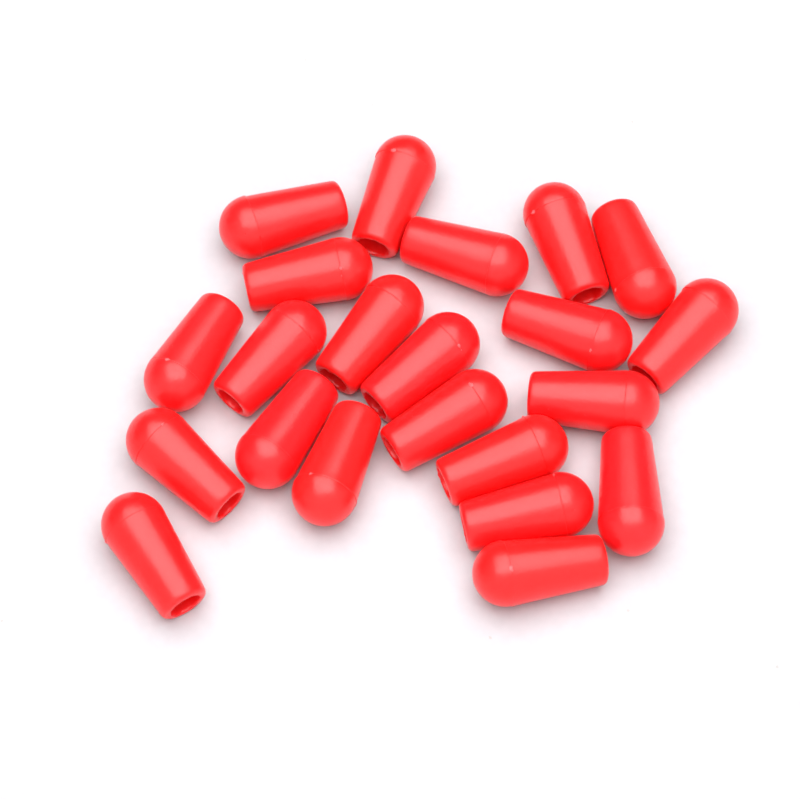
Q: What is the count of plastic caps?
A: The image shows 22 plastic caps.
